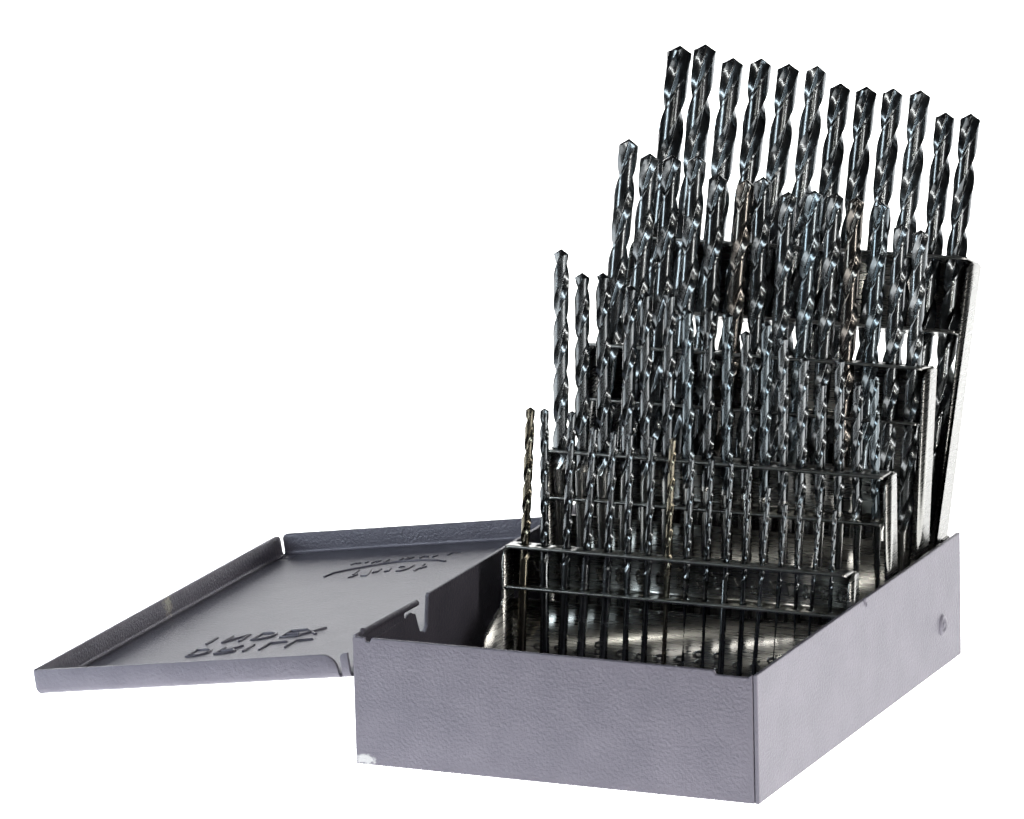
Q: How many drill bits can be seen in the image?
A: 60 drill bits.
